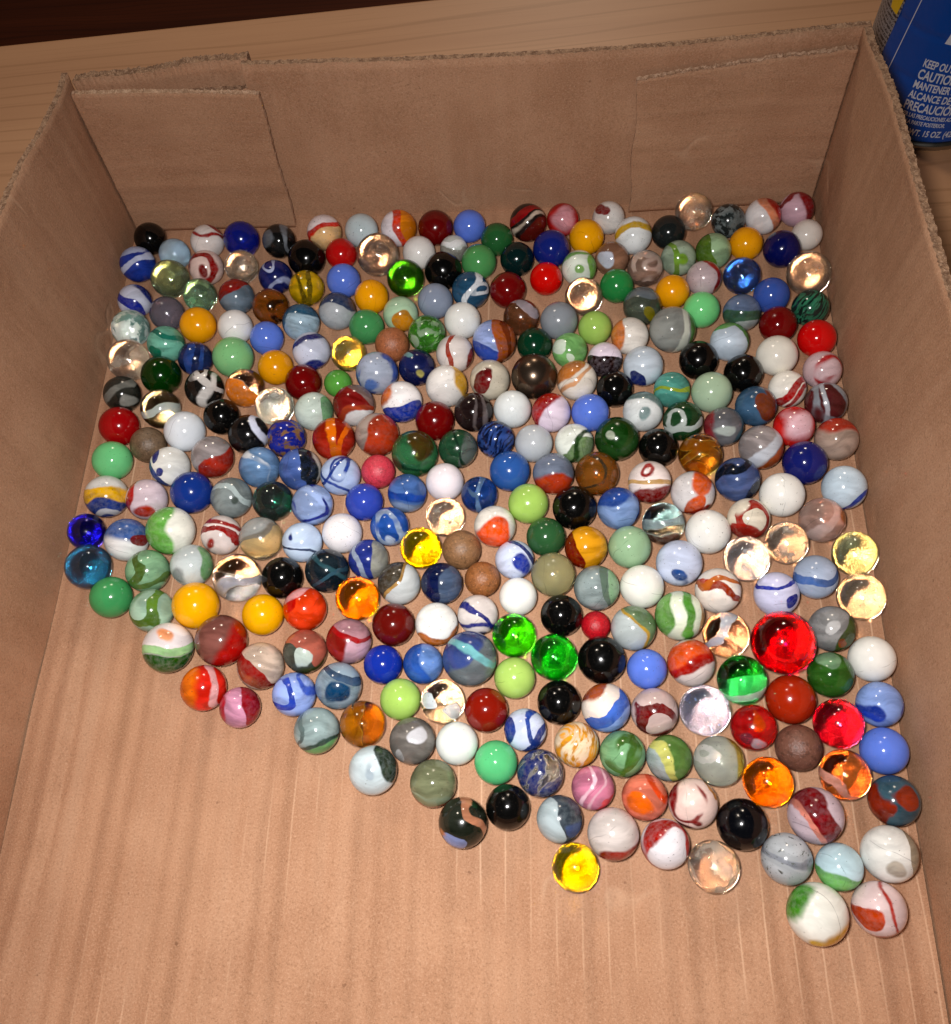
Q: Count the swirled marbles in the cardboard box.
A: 176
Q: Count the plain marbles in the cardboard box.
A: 131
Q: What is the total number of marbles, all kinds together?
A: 307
